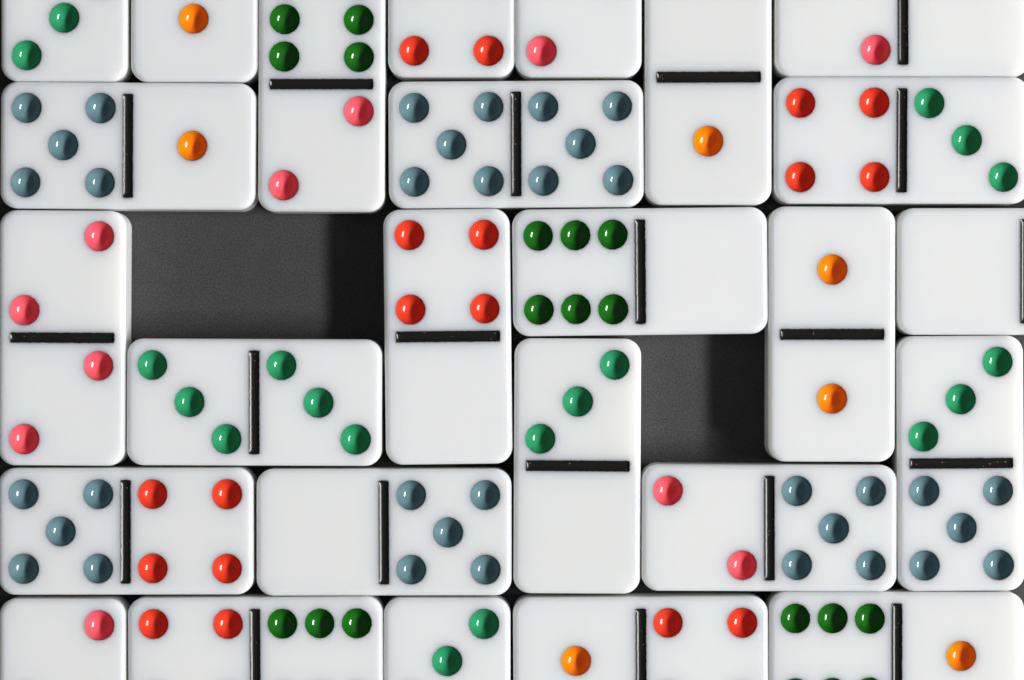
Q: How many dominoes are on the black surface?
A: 26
